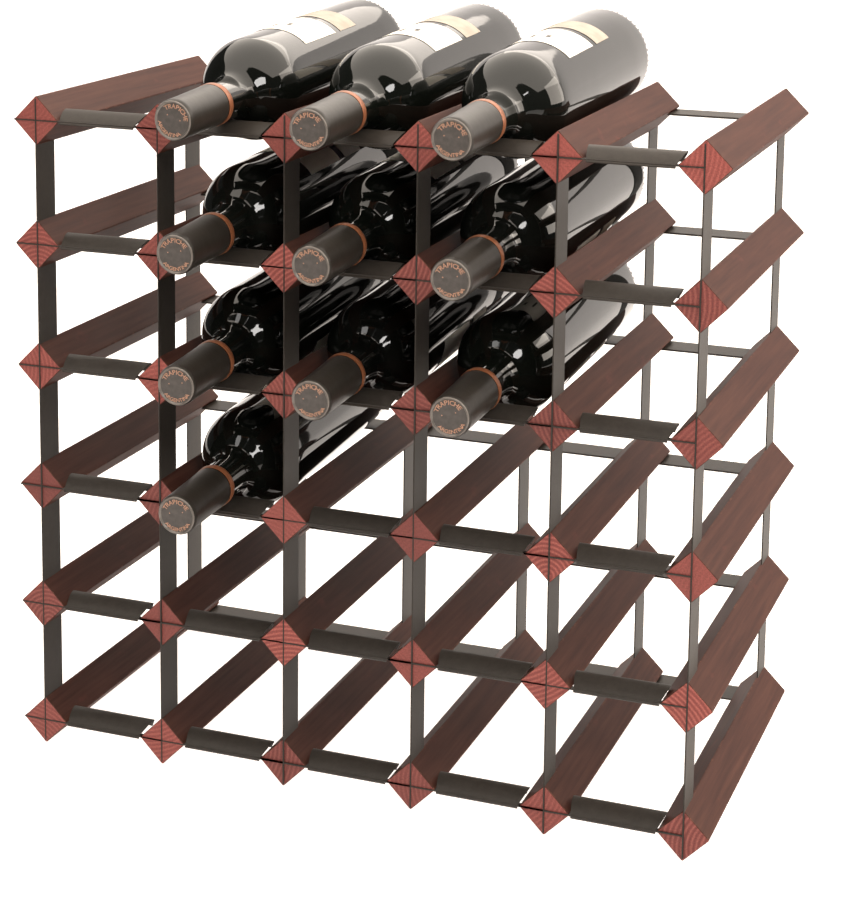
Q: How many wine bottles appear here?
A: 10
